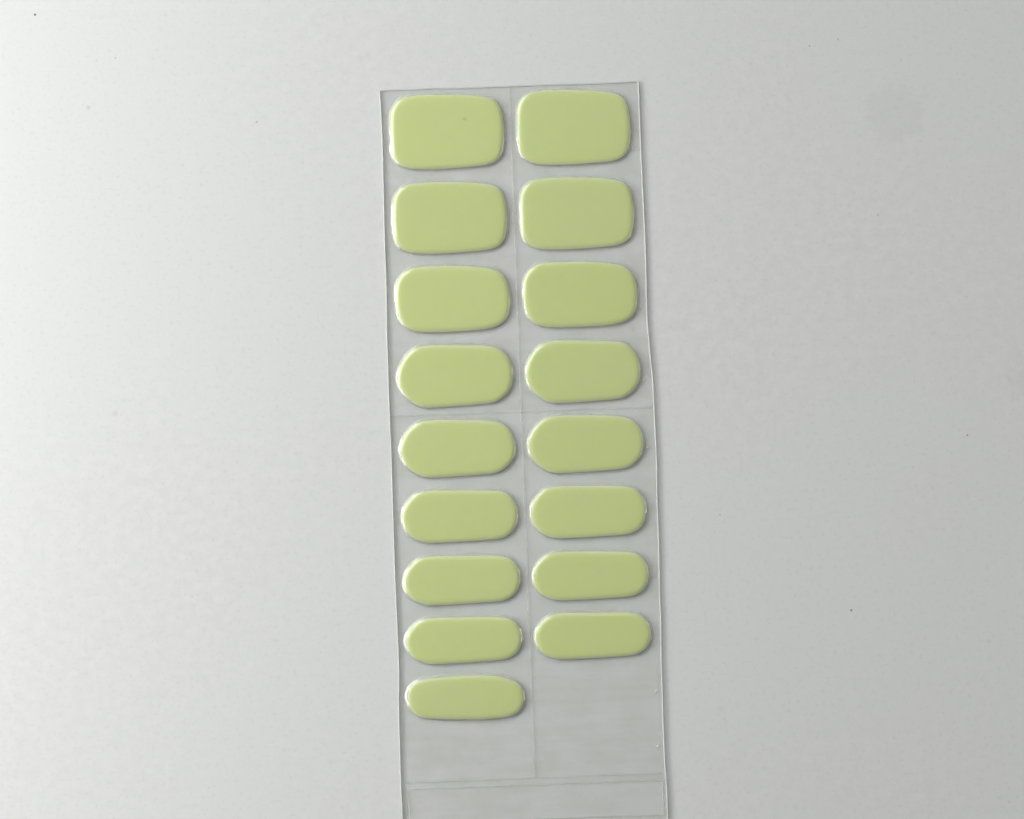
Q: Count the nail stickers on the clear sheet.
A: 17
